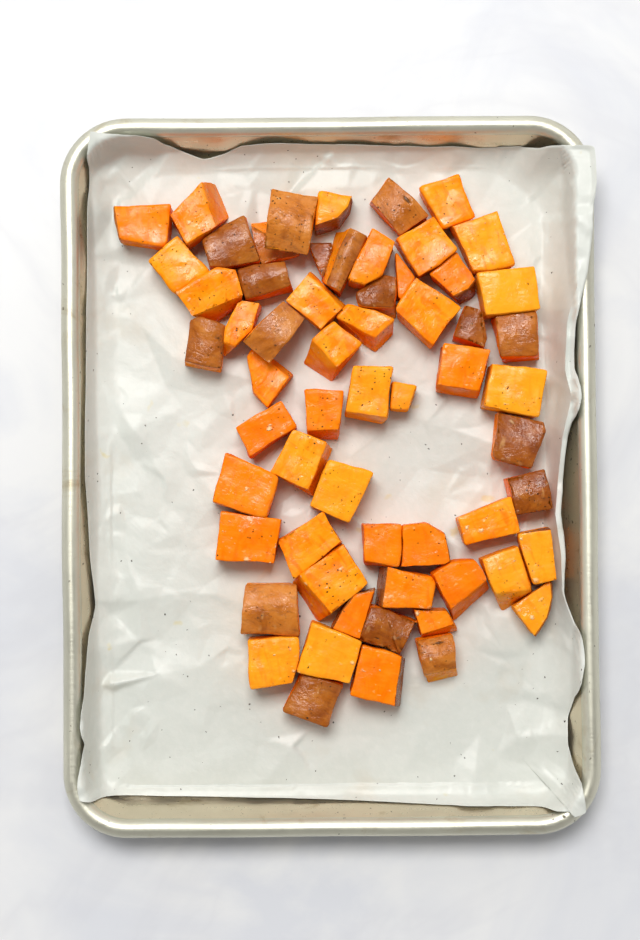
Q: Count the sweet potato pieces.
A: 61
